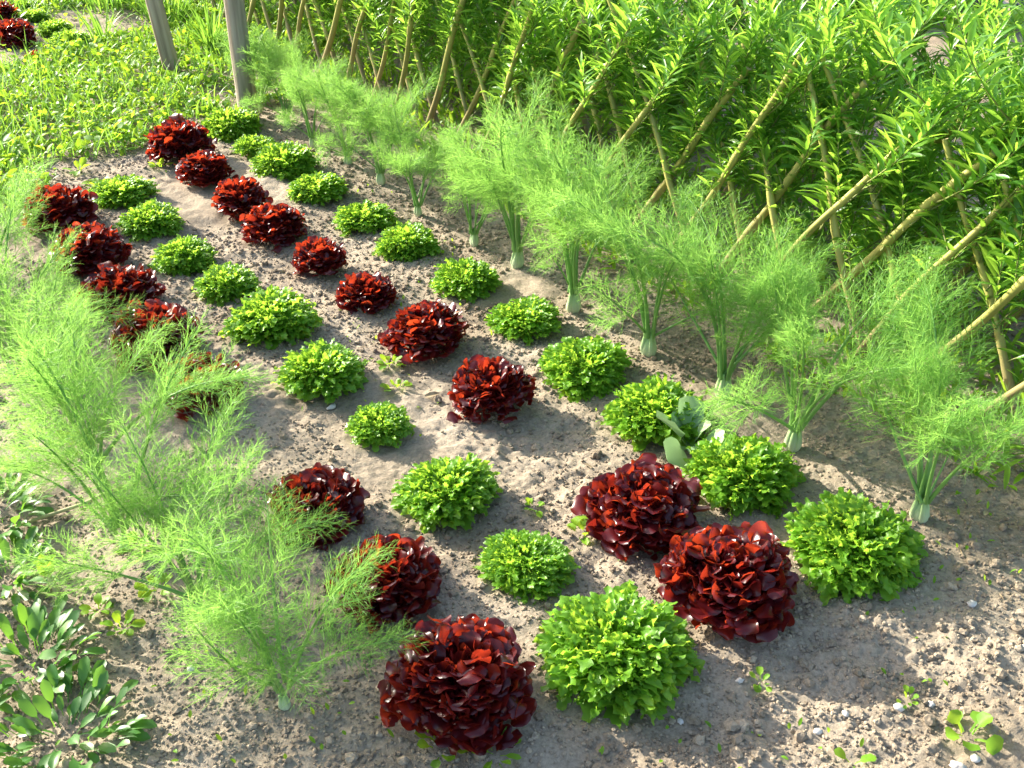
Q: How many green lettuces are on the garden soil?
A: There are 26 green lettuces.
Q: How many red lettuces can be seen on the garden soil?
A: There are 21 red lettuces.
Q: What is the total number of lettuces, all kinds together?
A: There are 47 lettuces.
